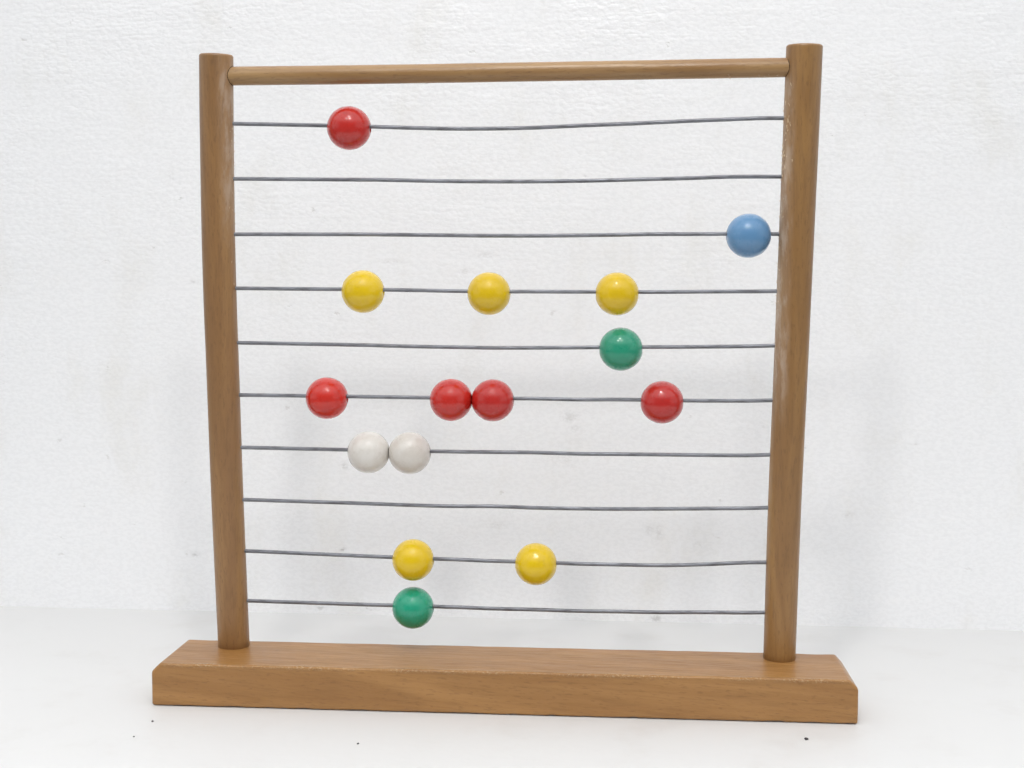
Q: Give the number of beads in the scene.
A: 15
